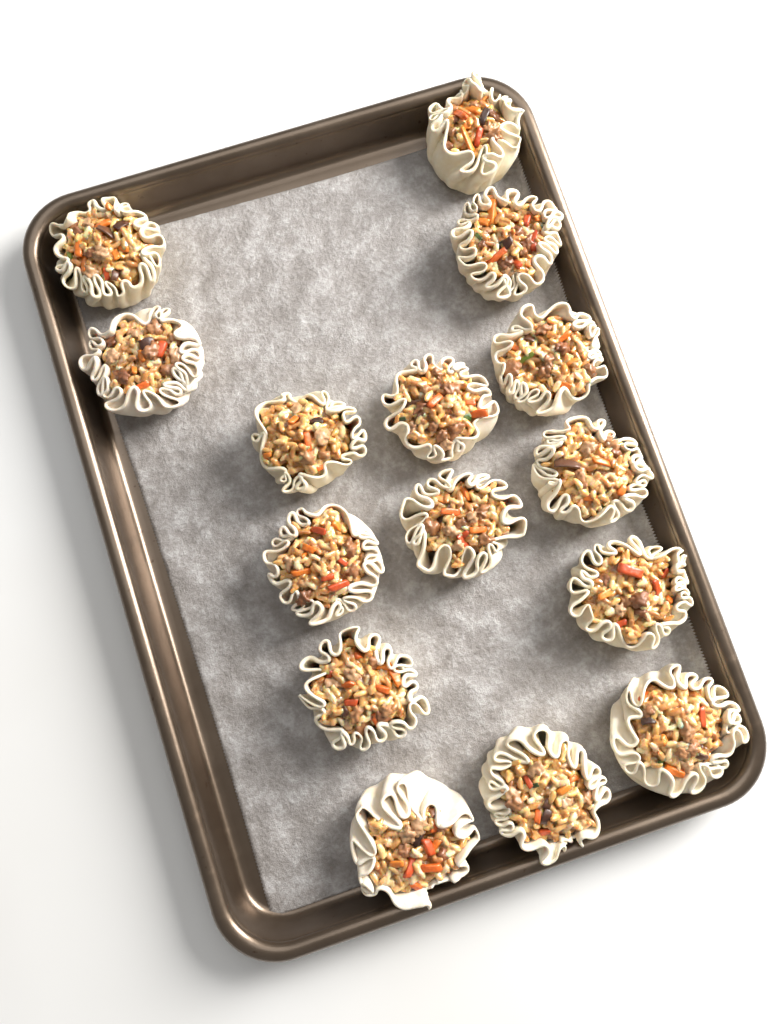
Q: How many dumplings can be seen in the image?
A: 15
